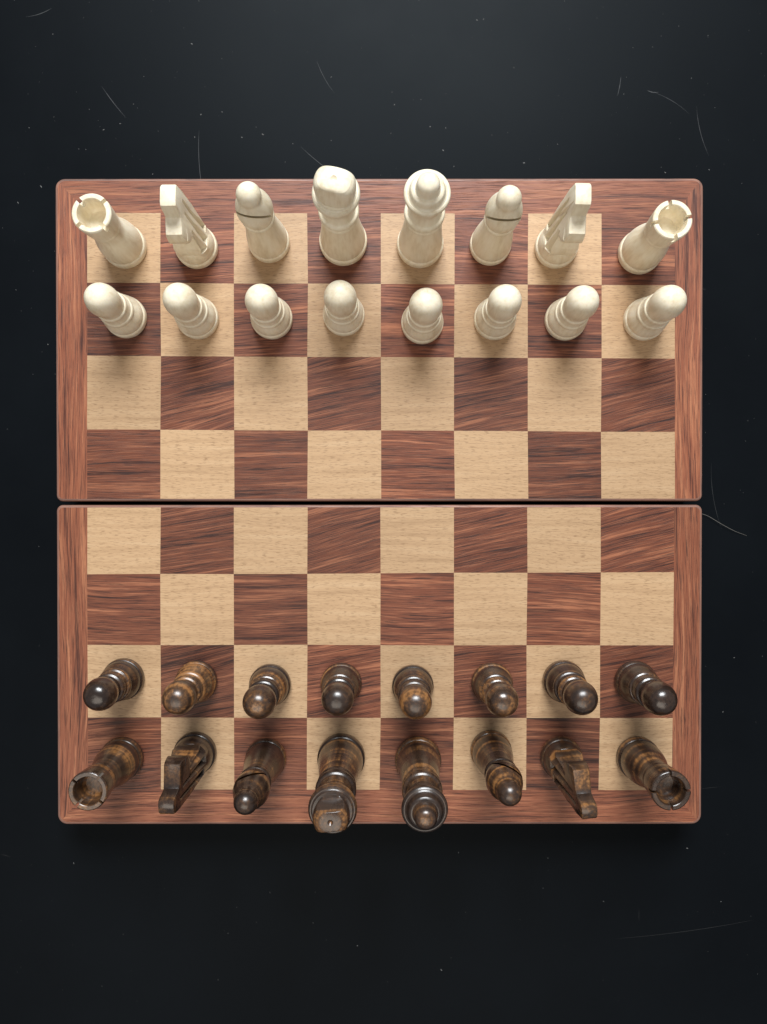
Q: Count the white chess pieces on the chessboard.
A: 16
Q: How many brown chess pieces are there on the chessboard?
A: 16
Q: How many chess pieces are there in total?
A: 32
